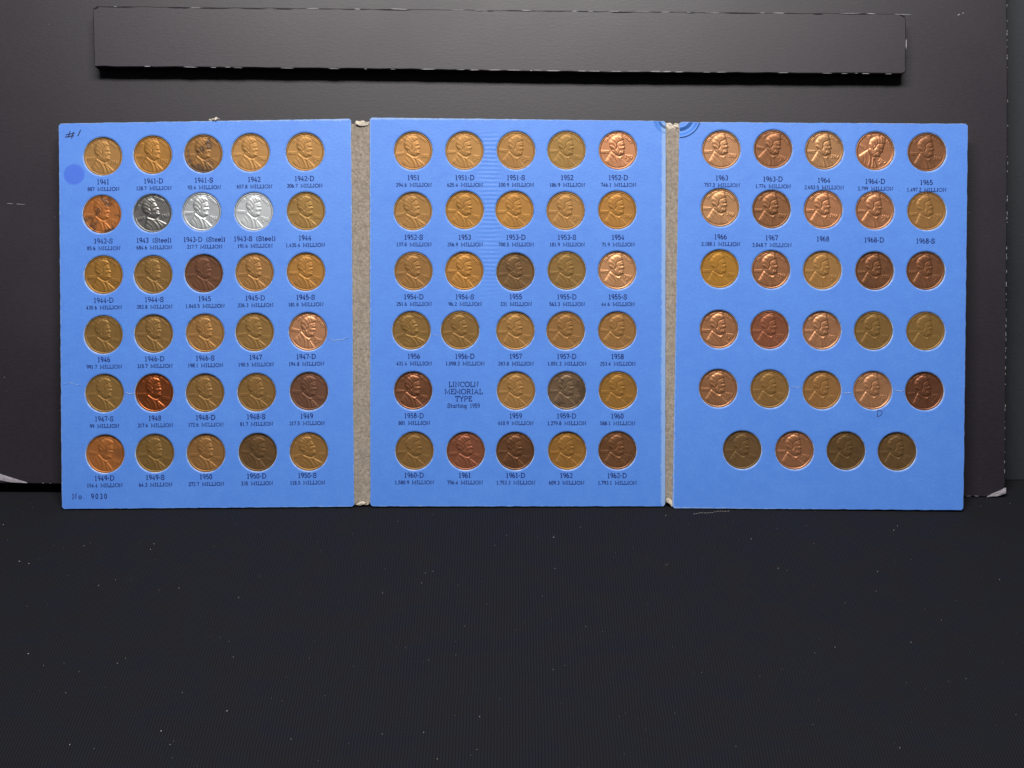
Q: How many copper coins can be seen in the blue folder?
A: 85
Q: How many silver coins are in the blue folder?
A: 3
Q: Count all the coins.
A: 88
